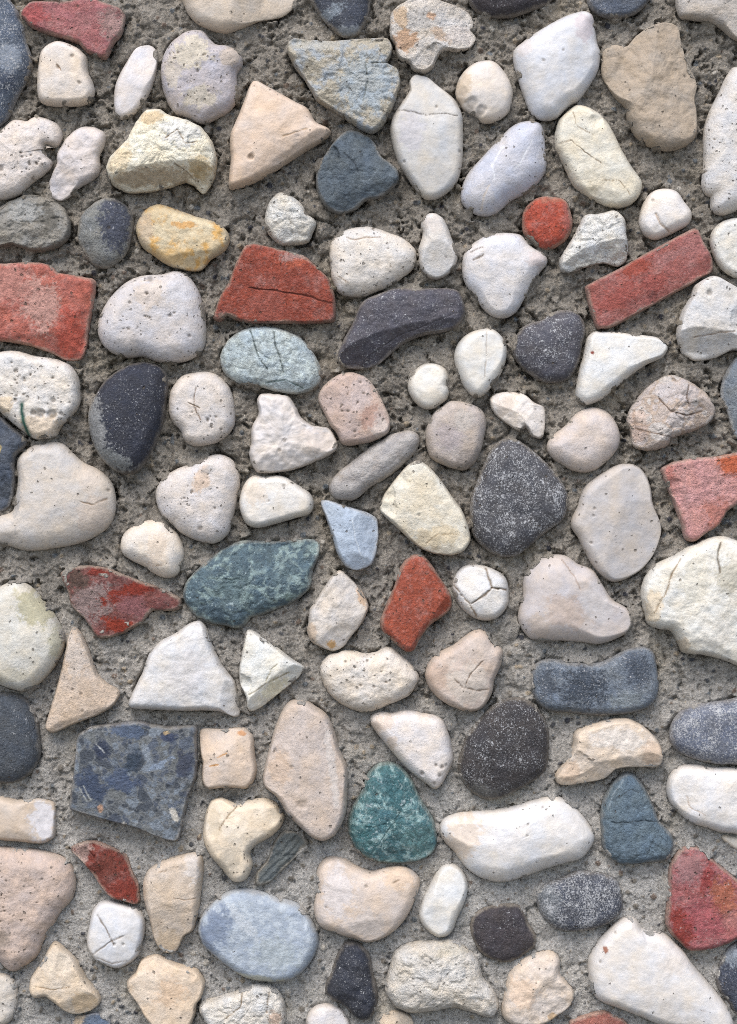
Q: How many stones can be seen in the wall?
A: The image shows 120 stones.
